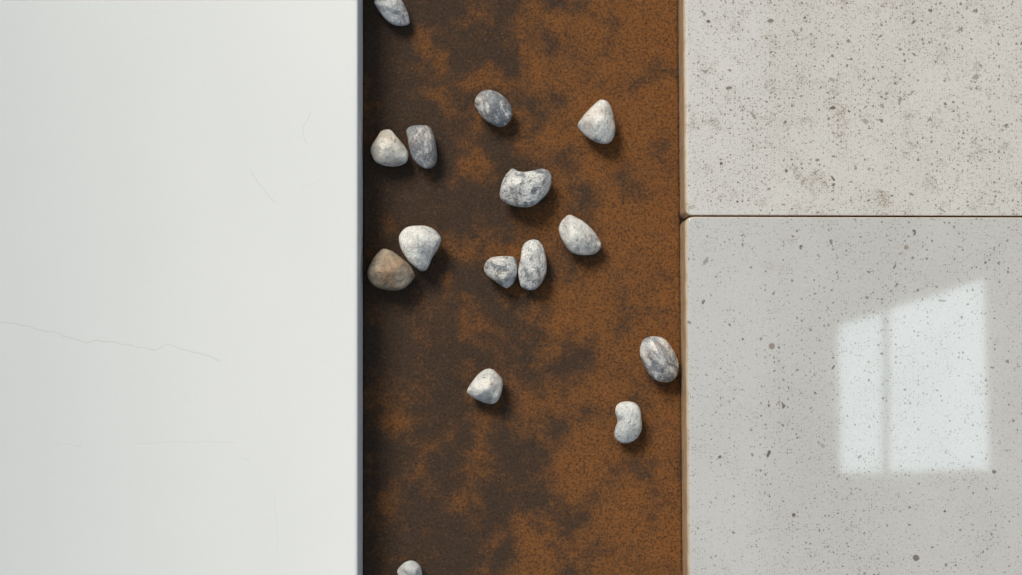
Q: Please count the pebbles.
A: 15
